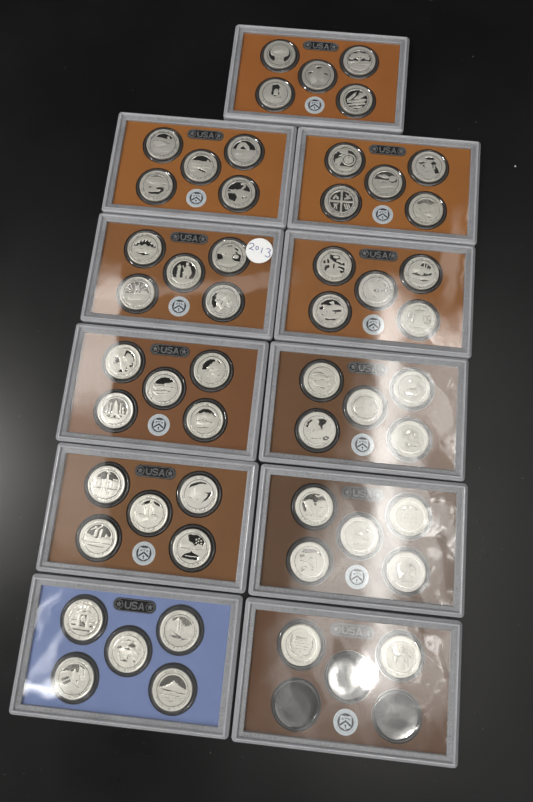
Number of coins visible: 52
